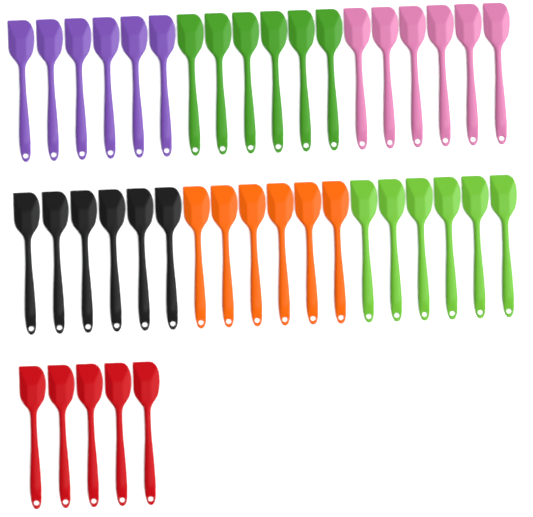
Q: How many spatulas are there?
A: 41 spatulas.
